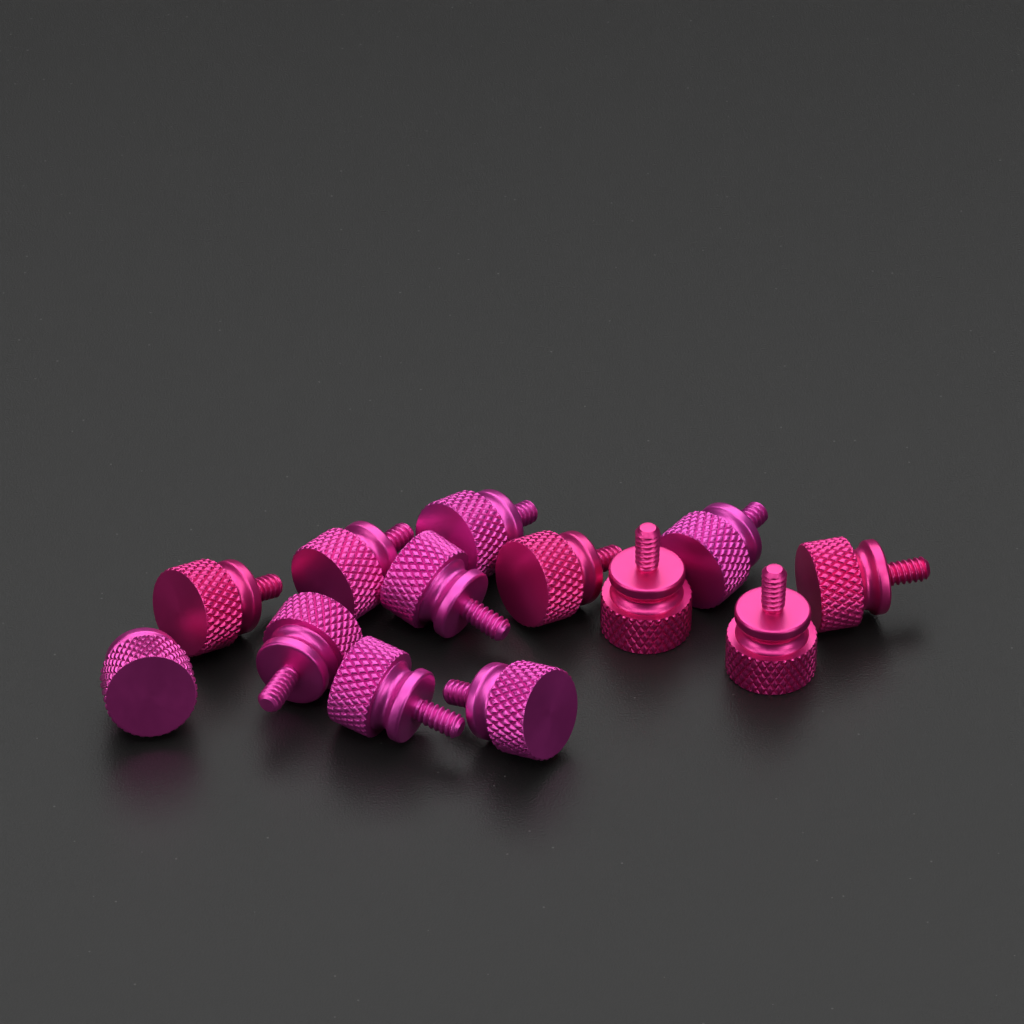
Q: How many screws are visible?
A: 13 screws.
